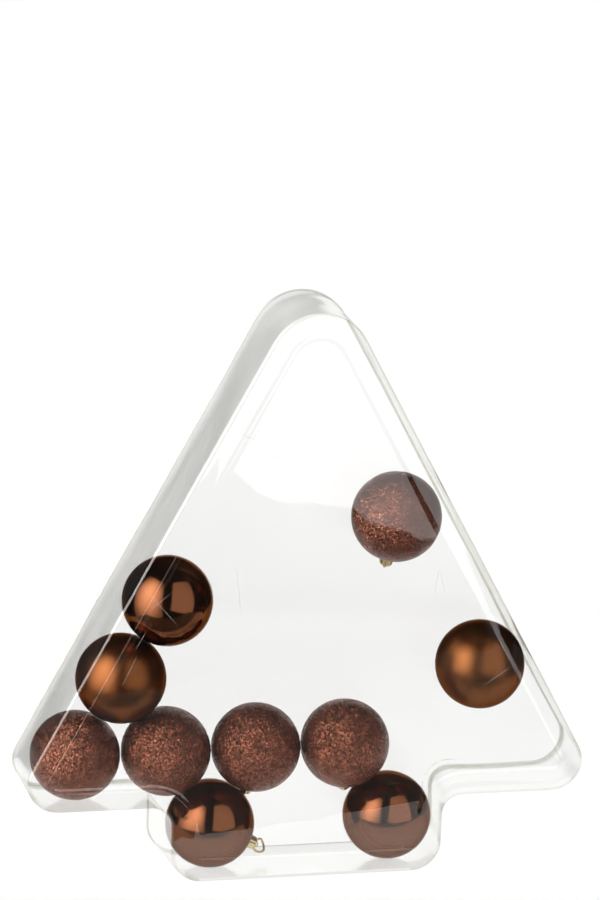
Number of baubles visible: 10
